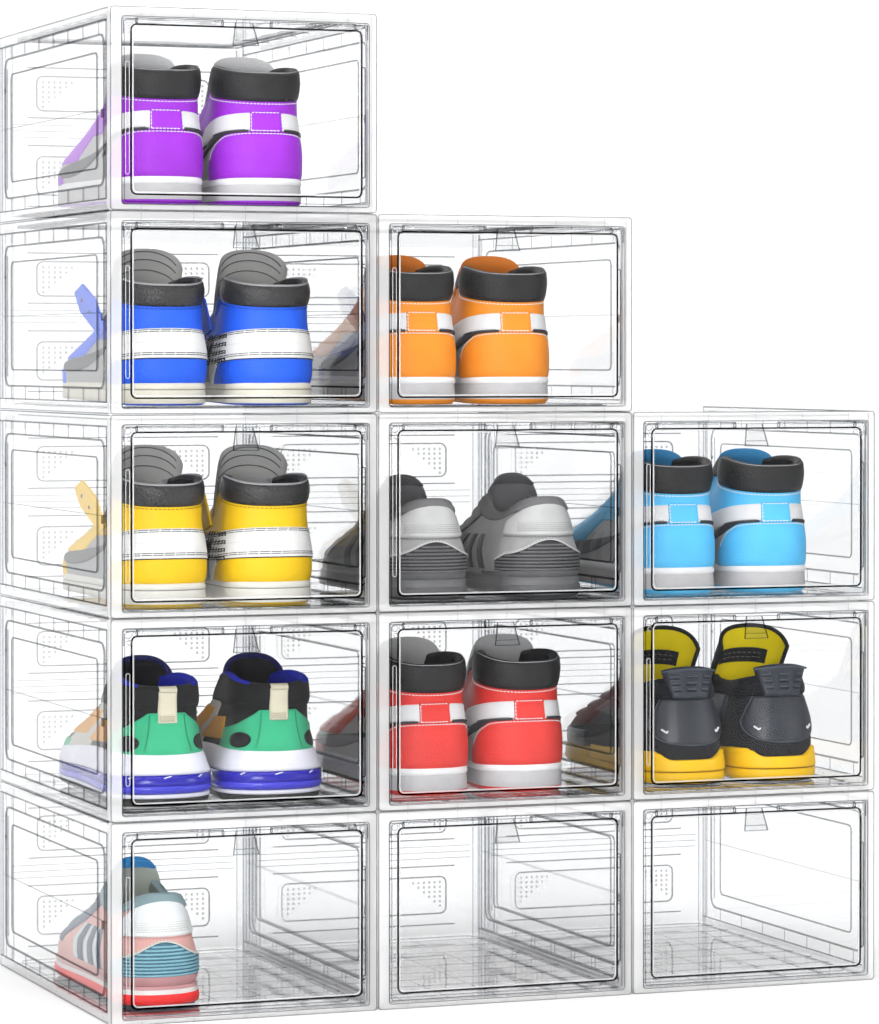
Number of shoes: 19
